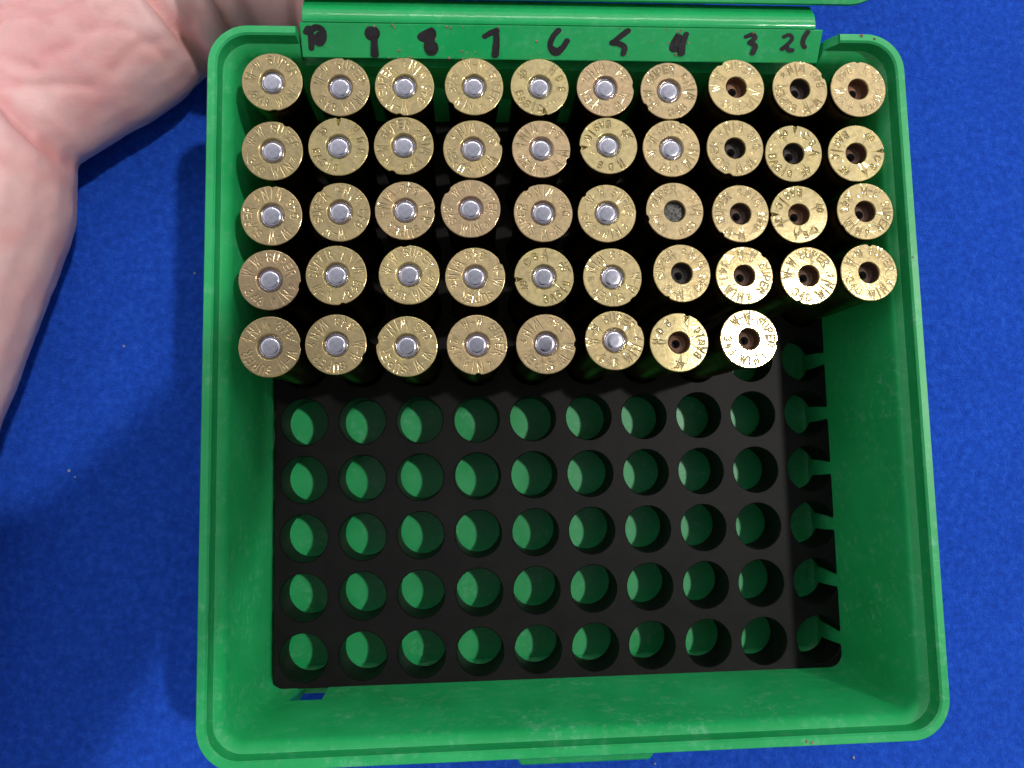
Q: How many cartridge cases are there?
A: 48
